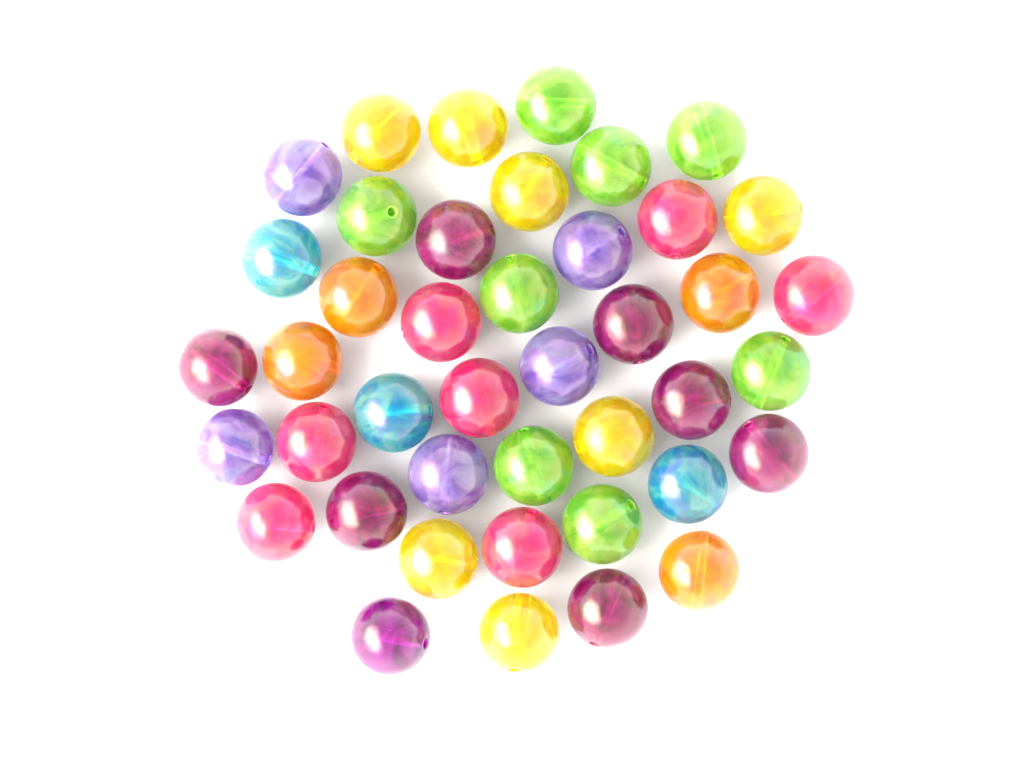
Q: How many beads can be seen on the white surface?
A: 42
